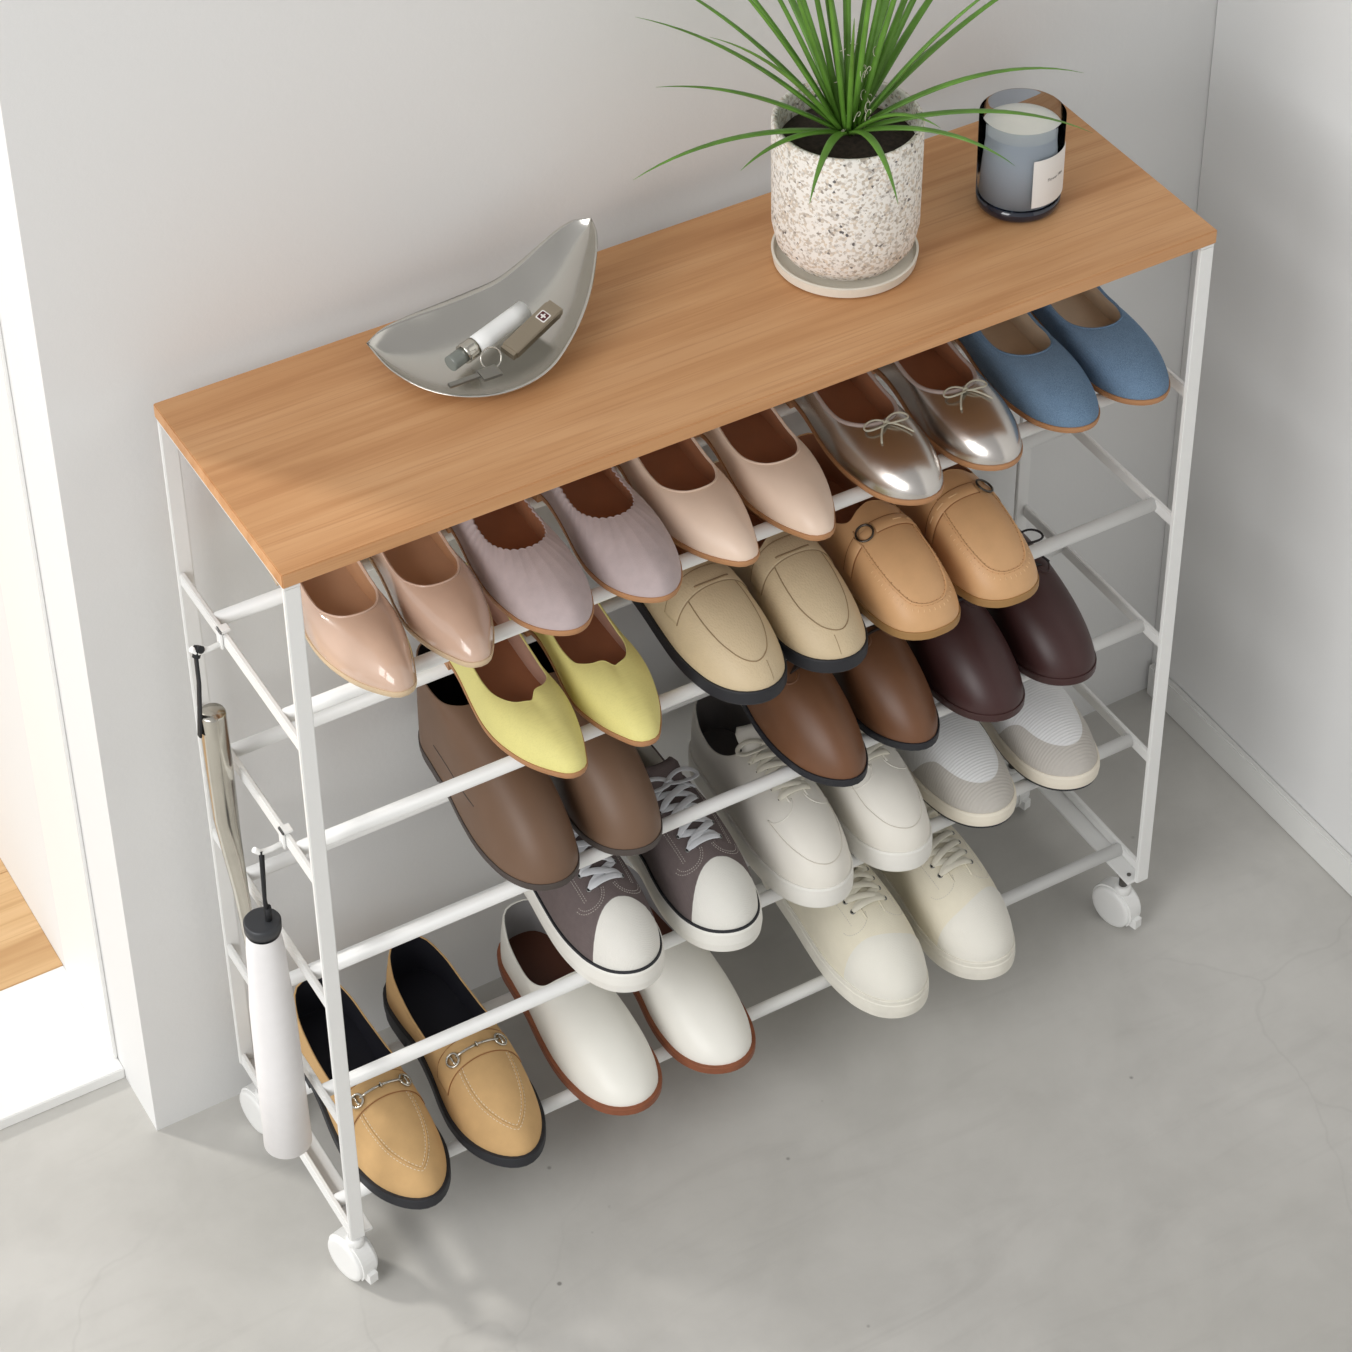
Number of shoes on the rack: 34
